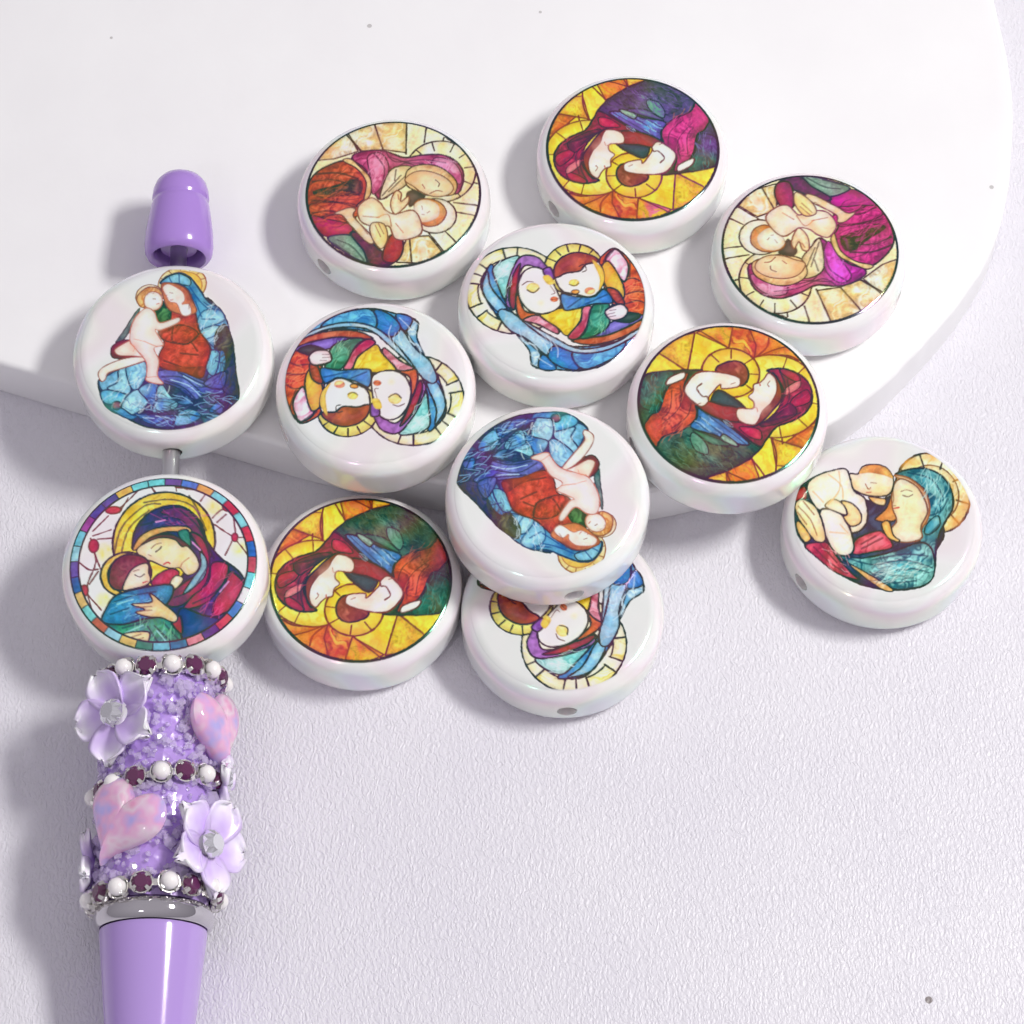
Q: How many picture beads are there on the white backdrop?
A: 12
